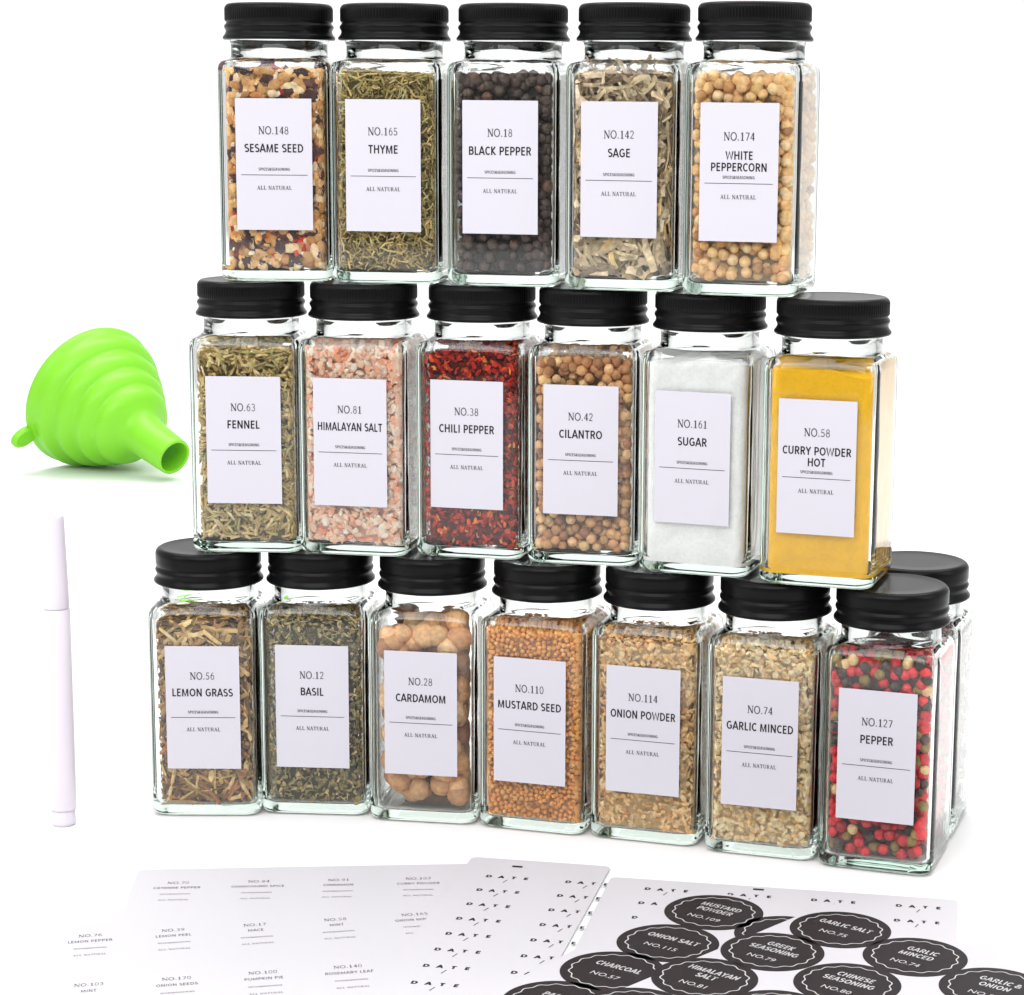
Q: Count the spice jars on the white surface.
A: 19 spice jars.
